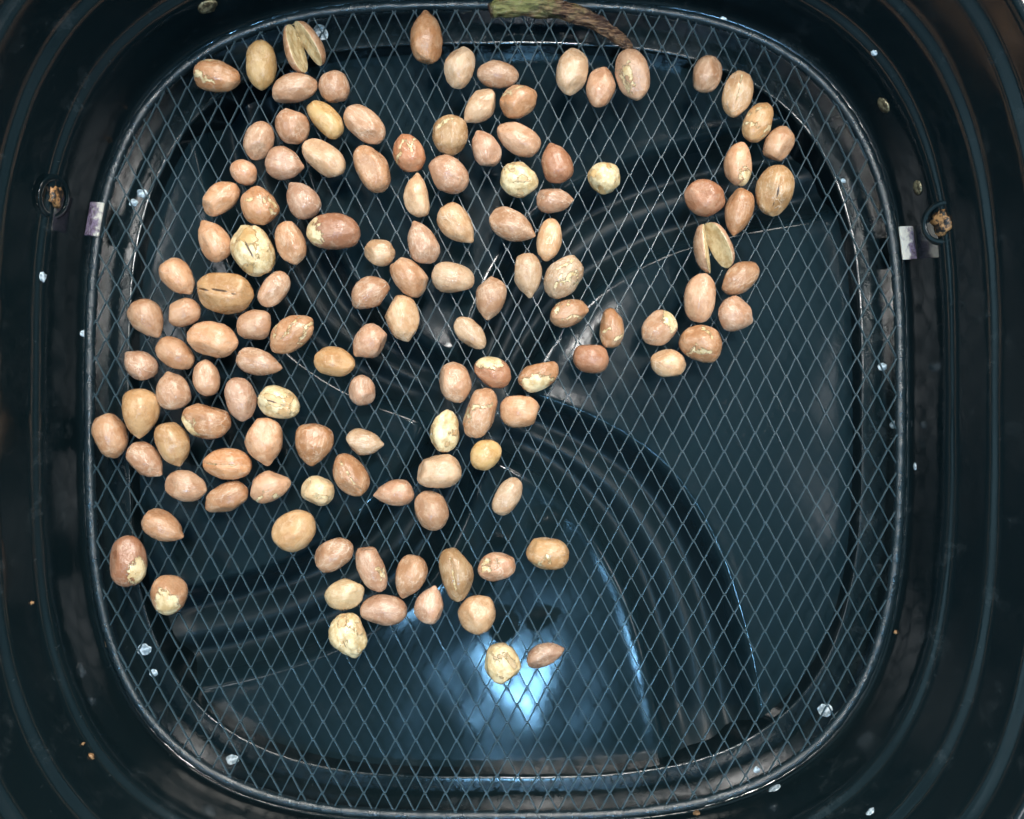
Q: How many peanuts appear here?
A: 129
